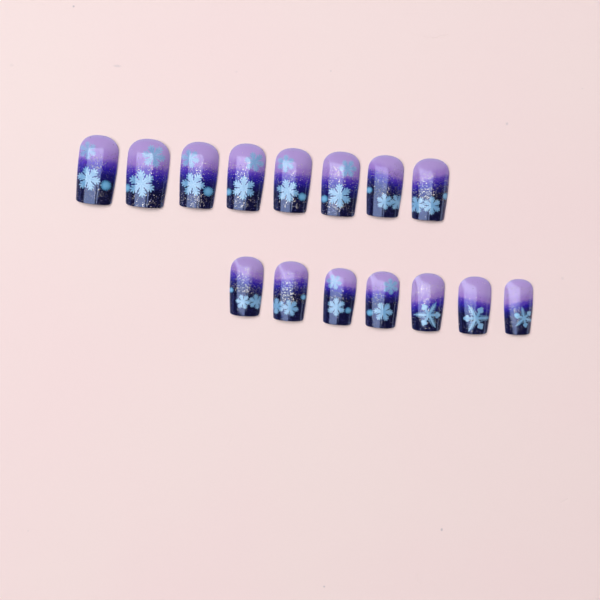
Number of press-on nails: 15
